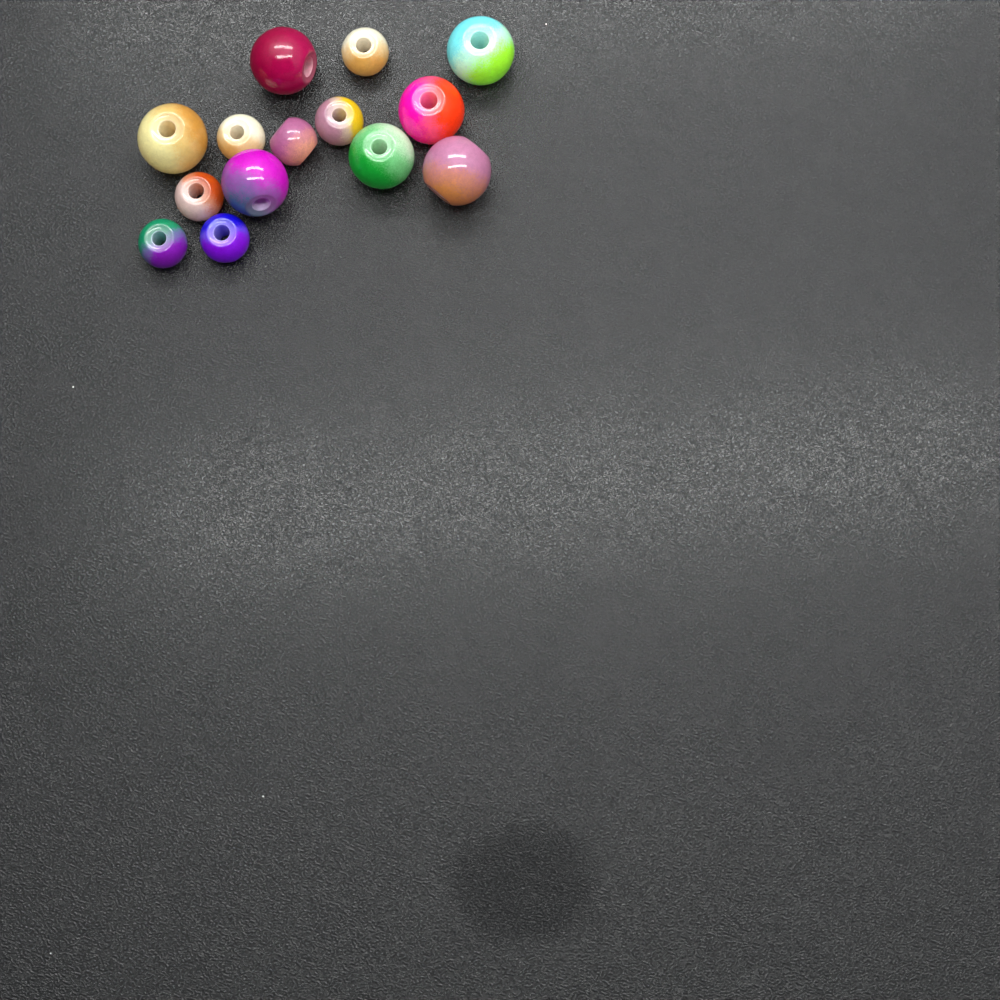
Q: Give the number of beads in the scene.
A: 14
